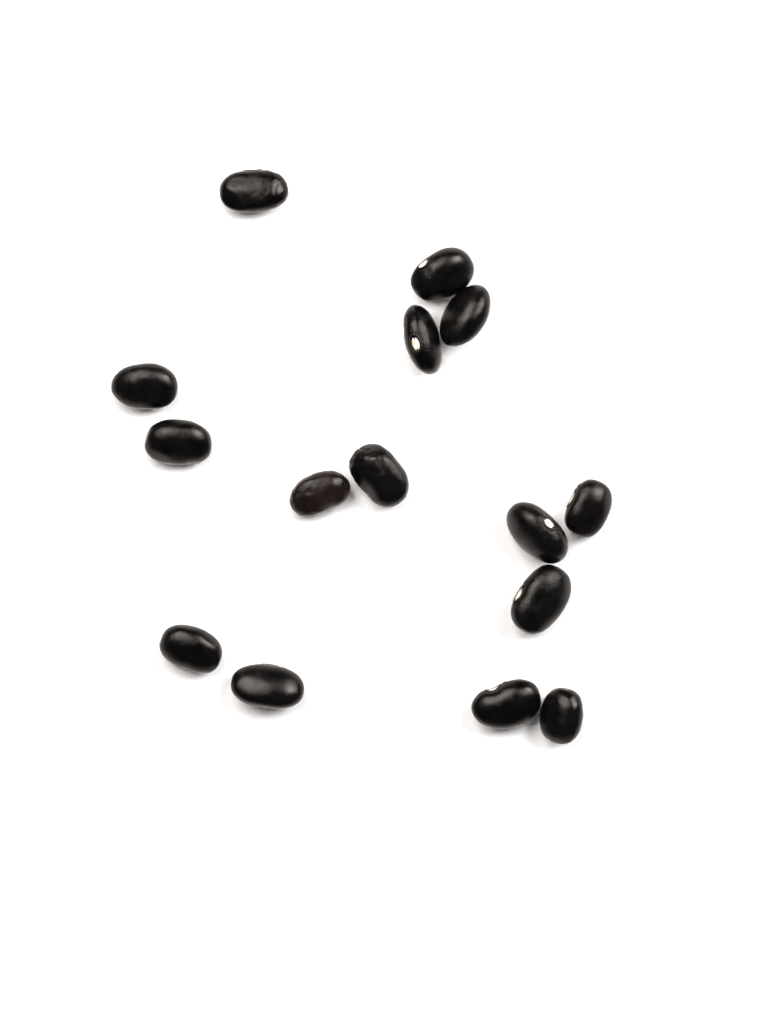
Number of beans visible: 15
